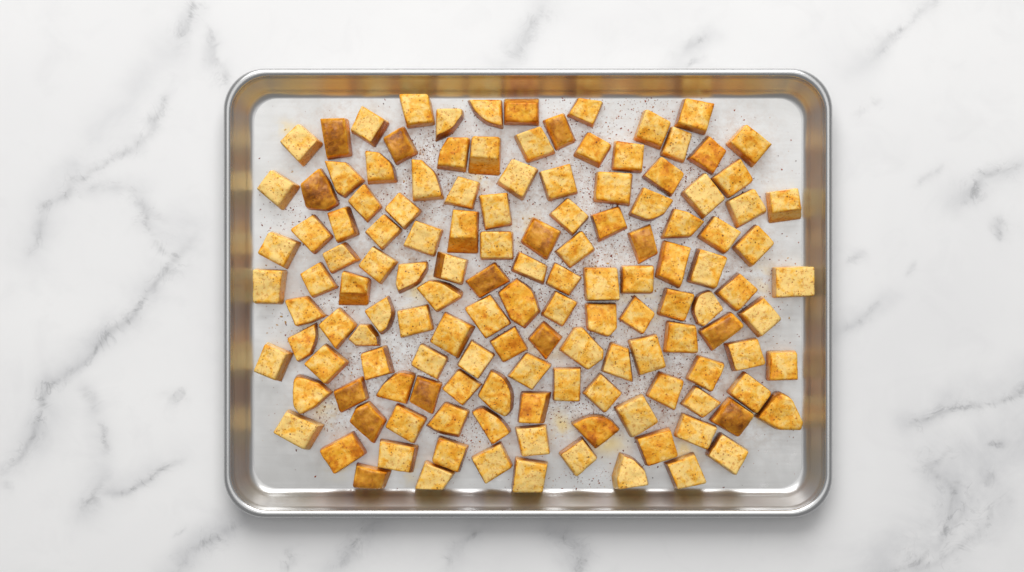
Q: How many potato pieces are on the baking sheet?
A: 136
